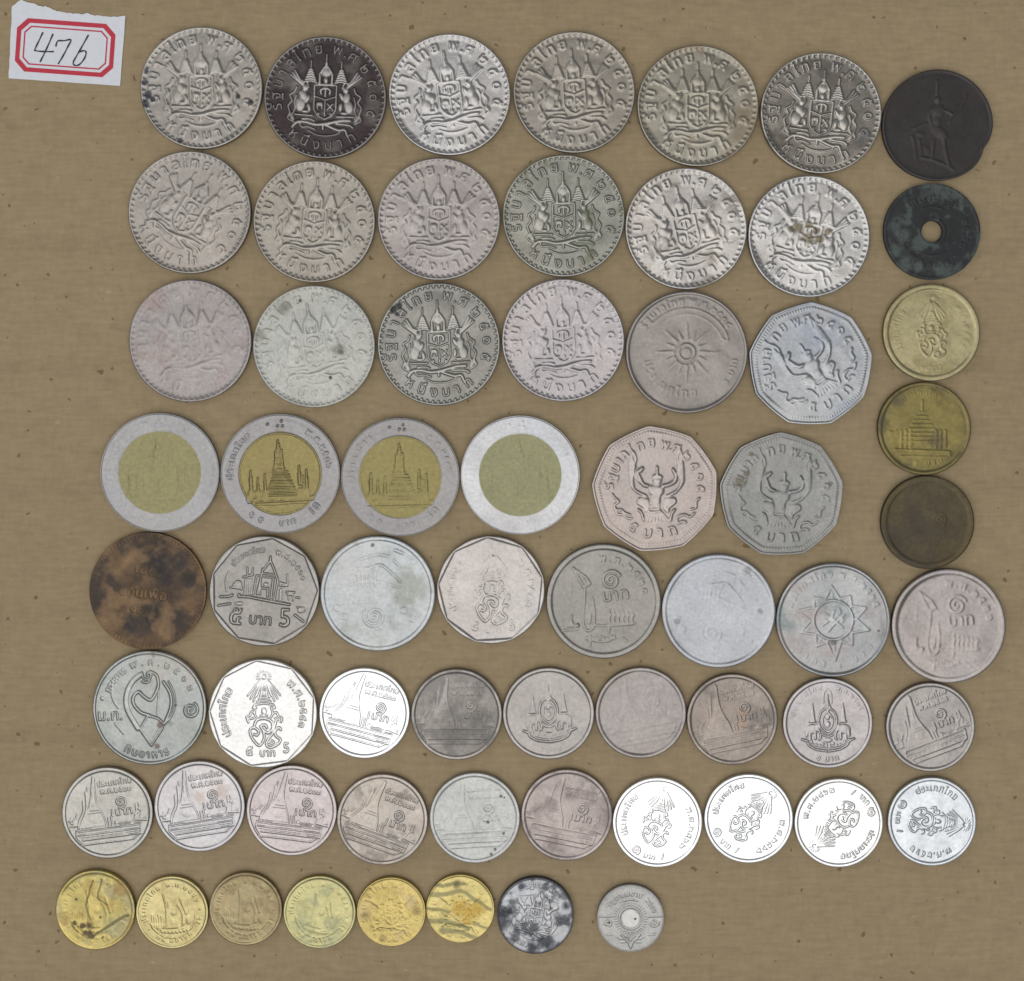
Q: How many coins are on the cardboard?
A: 64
